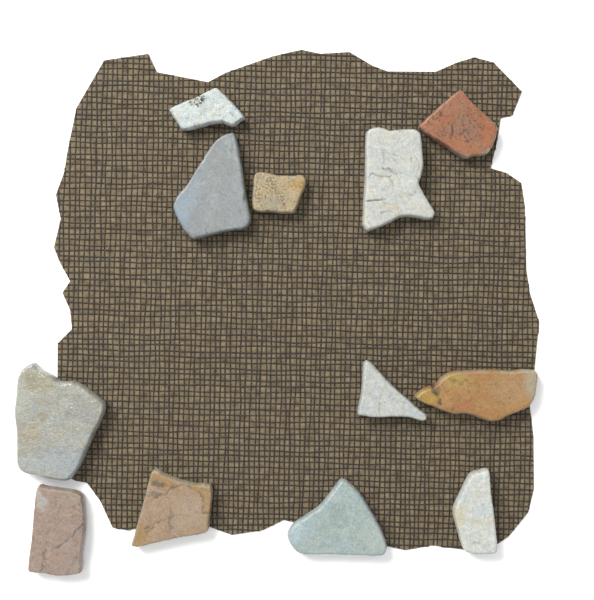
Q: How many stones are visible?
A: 12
